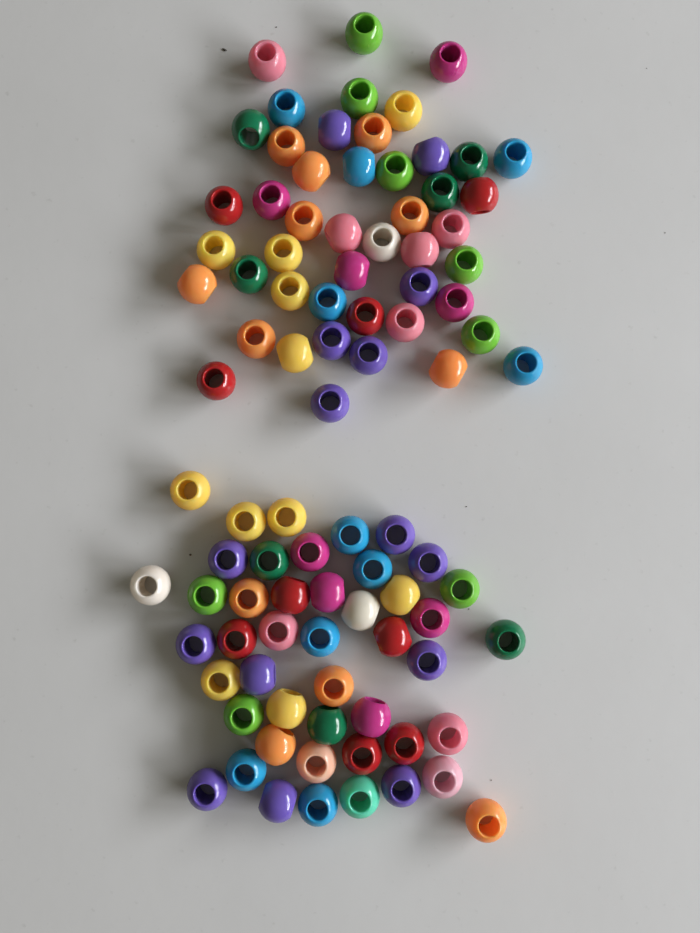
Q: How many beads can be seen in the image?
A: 93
